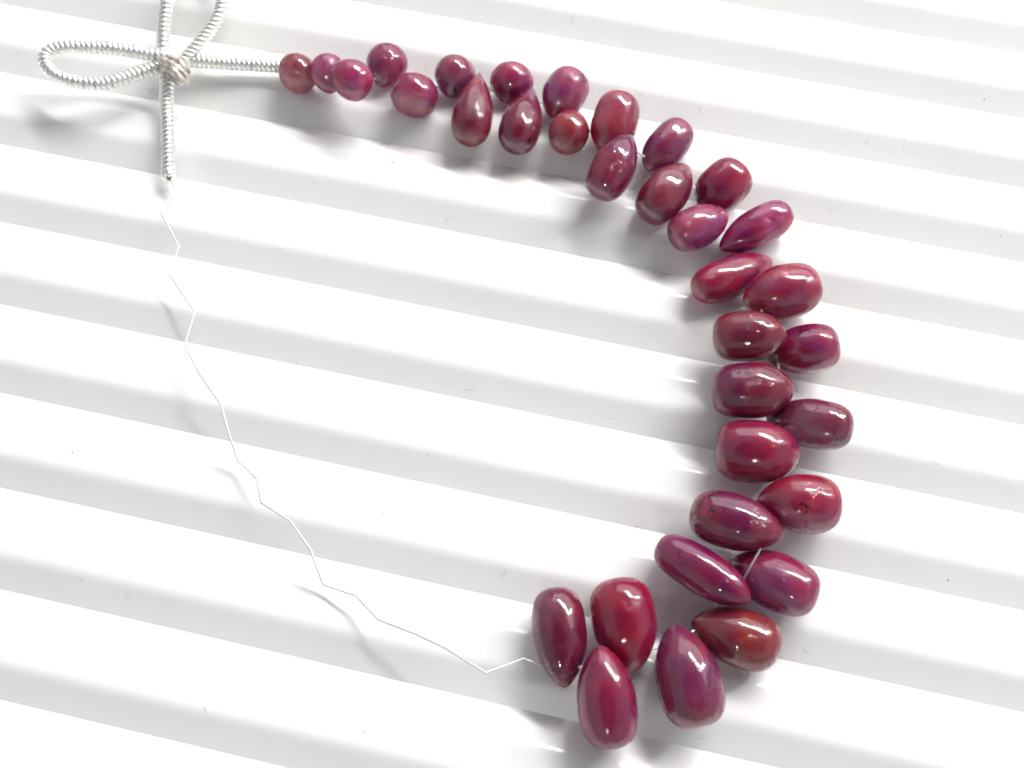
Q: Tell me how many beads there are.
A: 34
